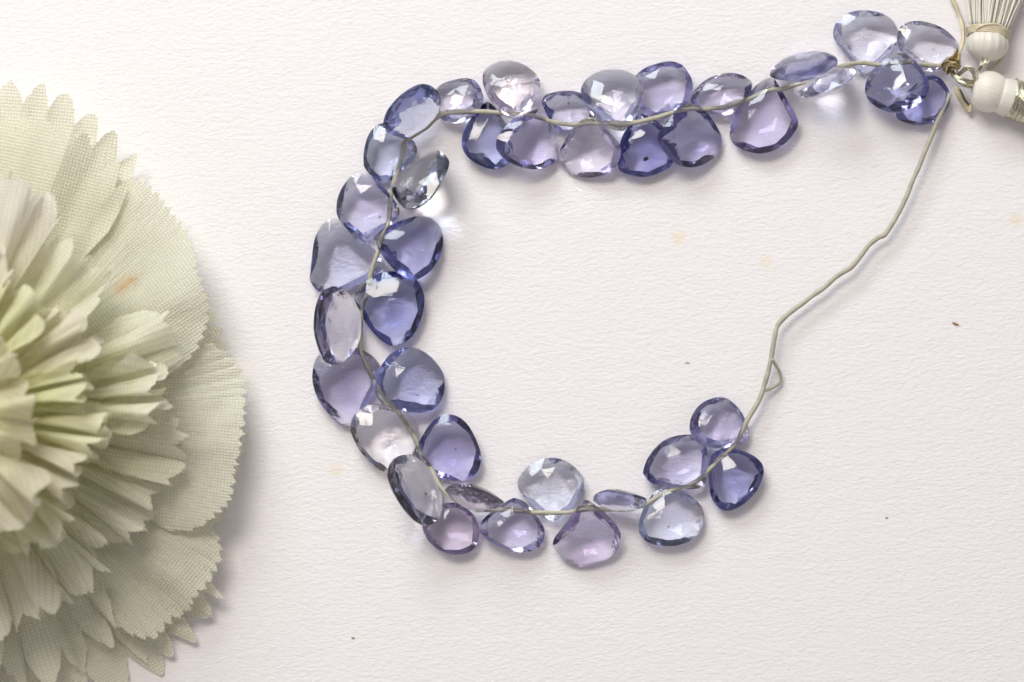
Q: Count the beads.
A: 41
